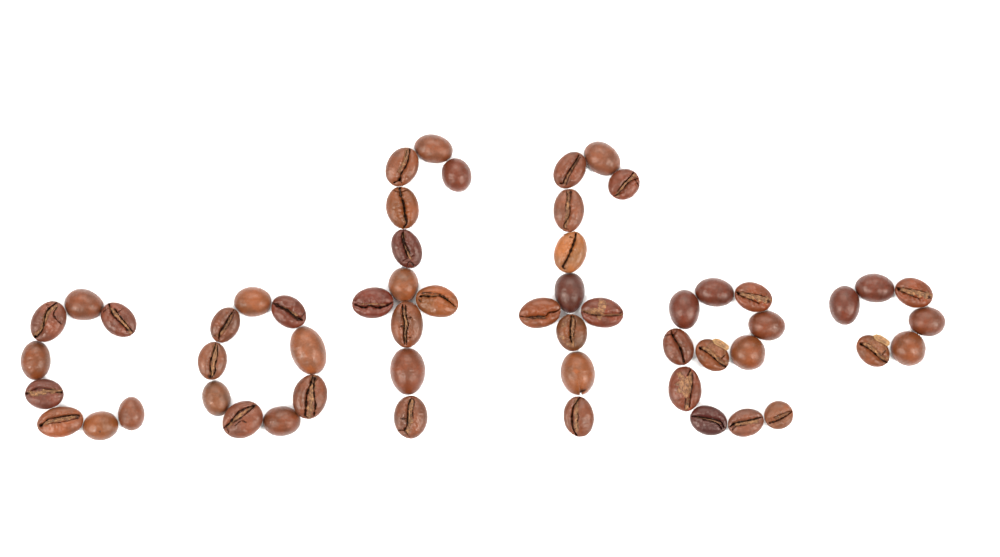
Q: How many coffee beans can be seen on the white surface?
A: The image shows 56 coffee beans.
